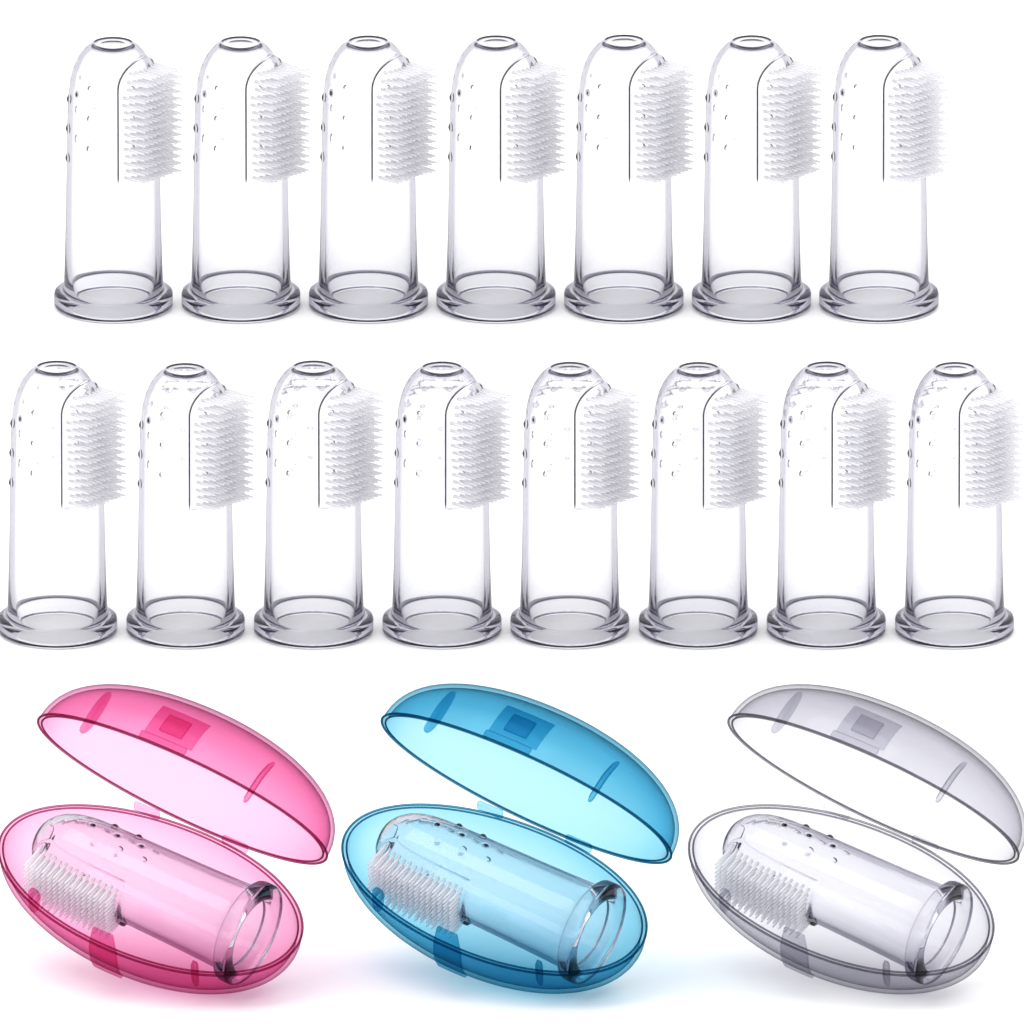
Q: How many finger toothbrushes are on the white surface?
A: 18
